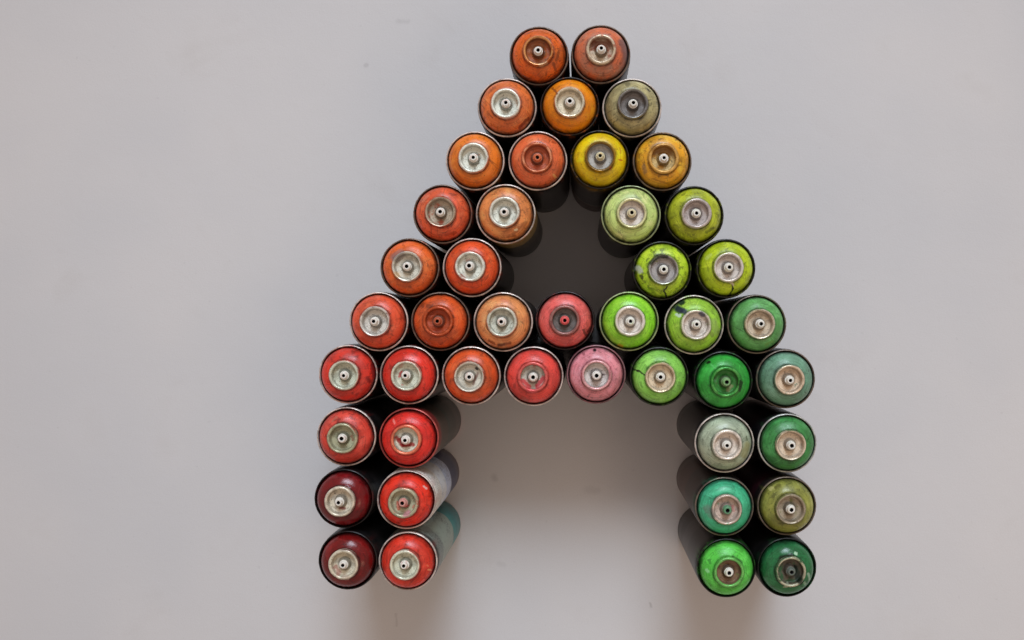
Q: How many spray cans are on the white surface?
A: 44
